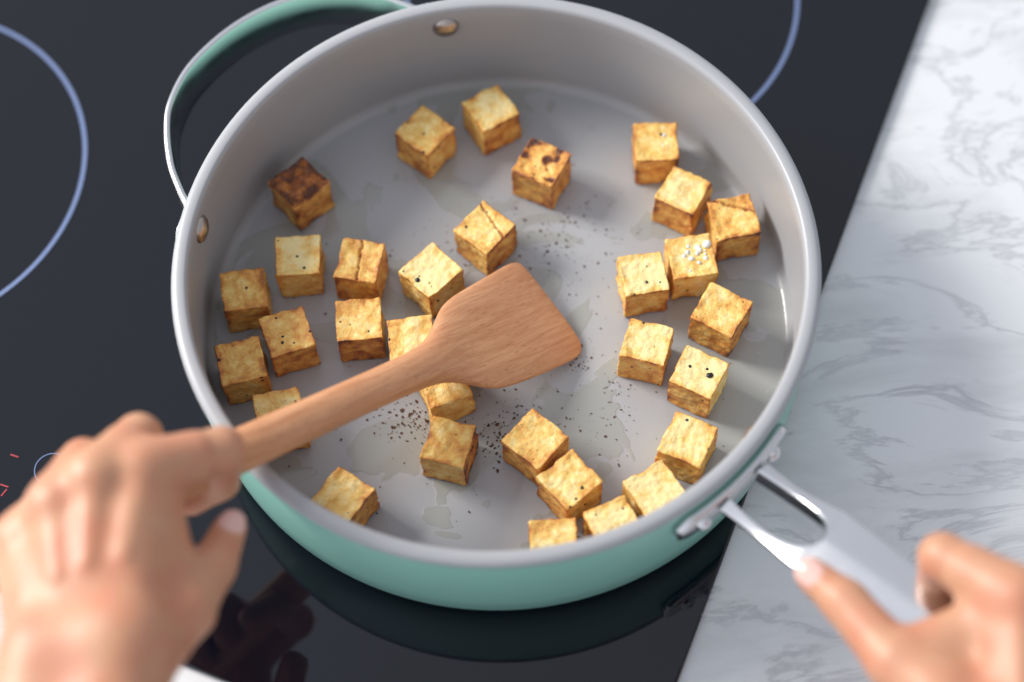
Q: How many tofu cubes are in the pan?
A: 31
